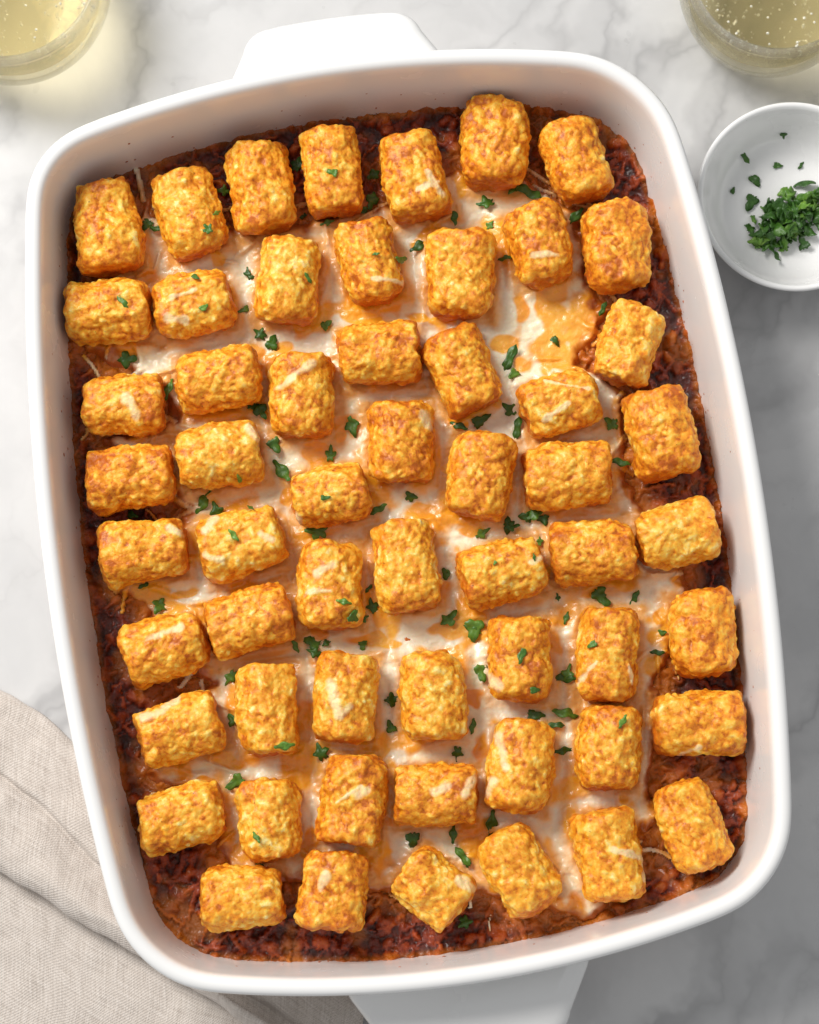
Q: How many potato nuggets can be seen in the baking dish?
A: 57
